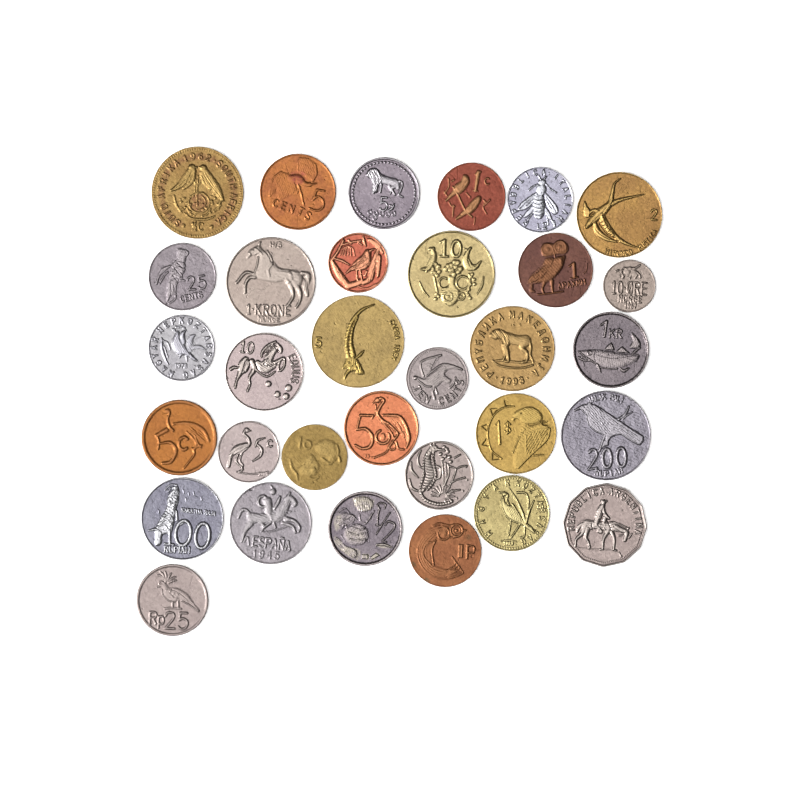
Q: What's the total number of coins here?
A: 32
